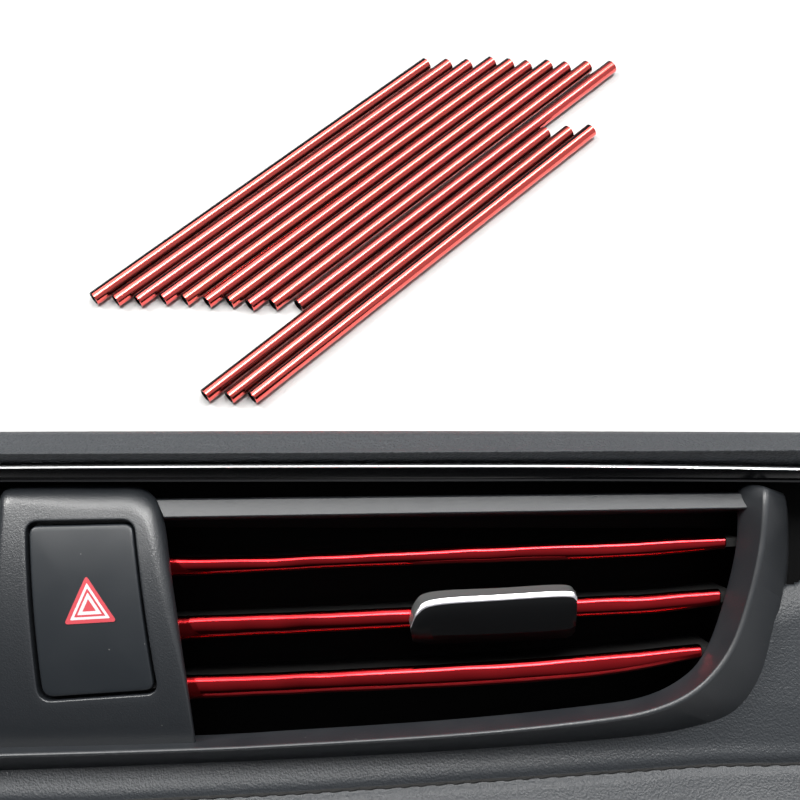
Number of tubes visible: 13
